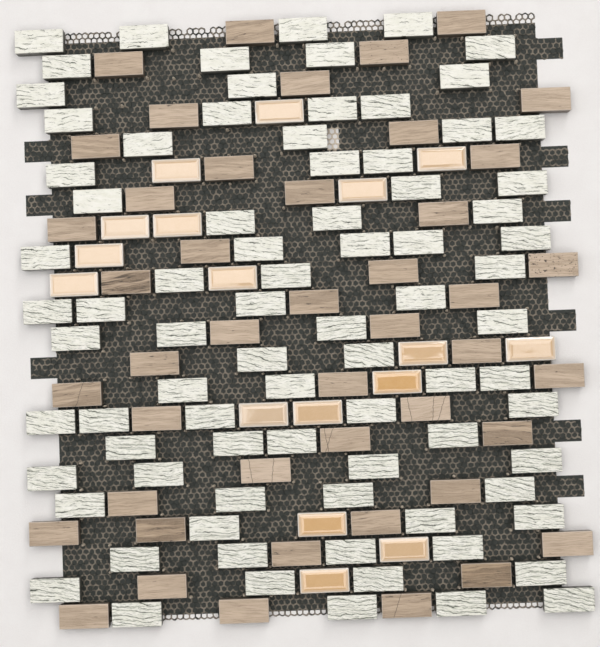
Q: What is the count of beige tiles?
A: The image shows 17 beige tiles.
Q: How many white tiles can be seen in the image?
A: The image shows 82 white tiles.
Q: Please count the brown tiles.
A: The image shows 45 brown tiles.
